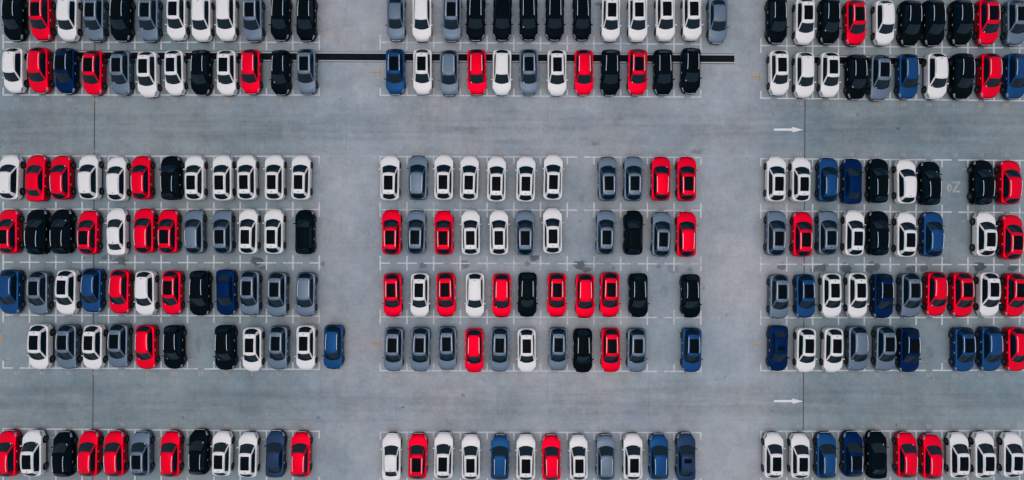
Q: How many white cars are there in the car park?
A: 76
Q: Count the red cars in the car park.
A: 49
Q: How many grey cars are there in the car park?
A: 42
